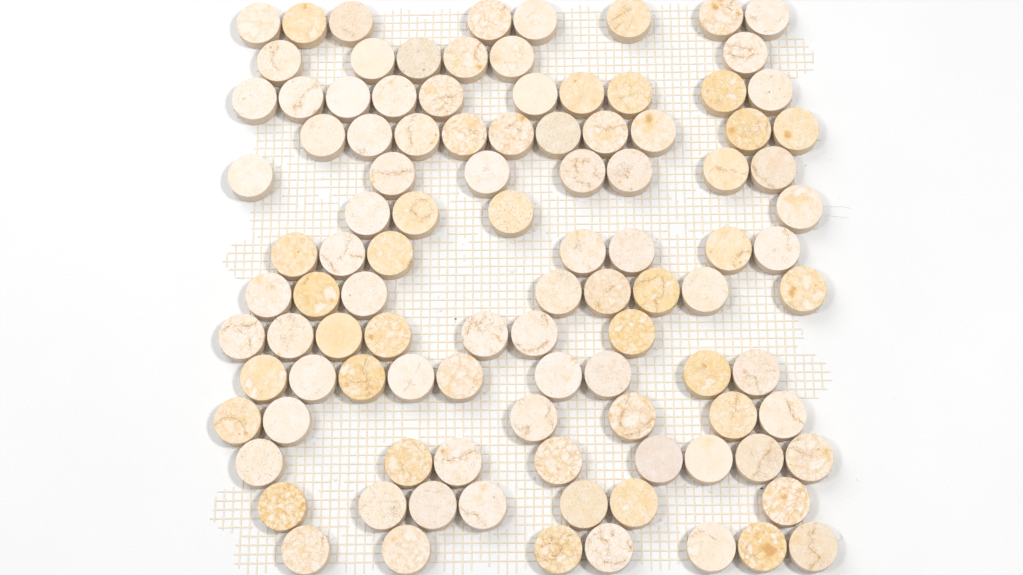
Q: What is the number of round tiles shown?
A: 104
